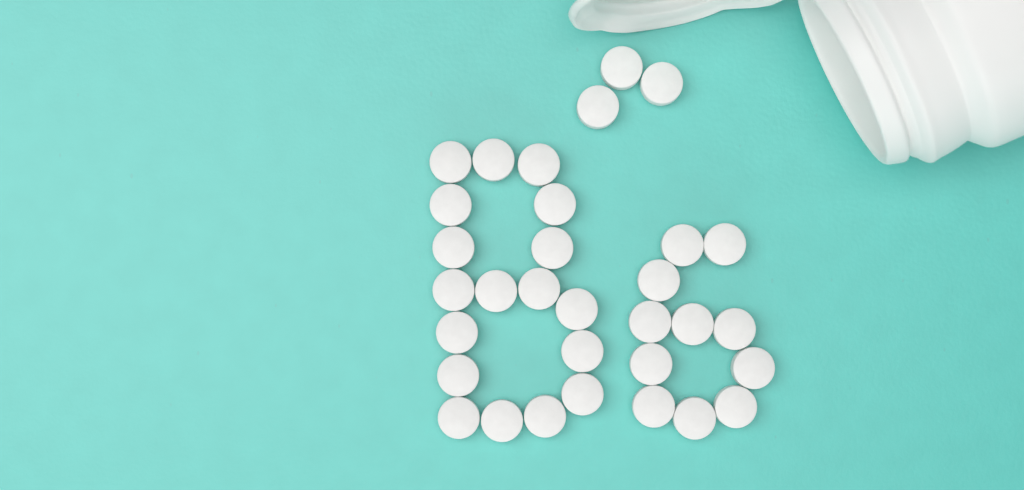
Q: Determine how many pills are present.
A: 32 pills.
